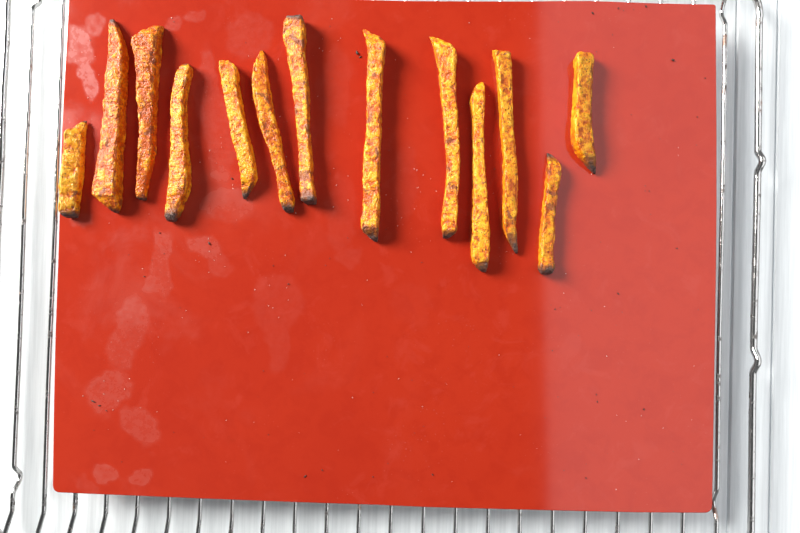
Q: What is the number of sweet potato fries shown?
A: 13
